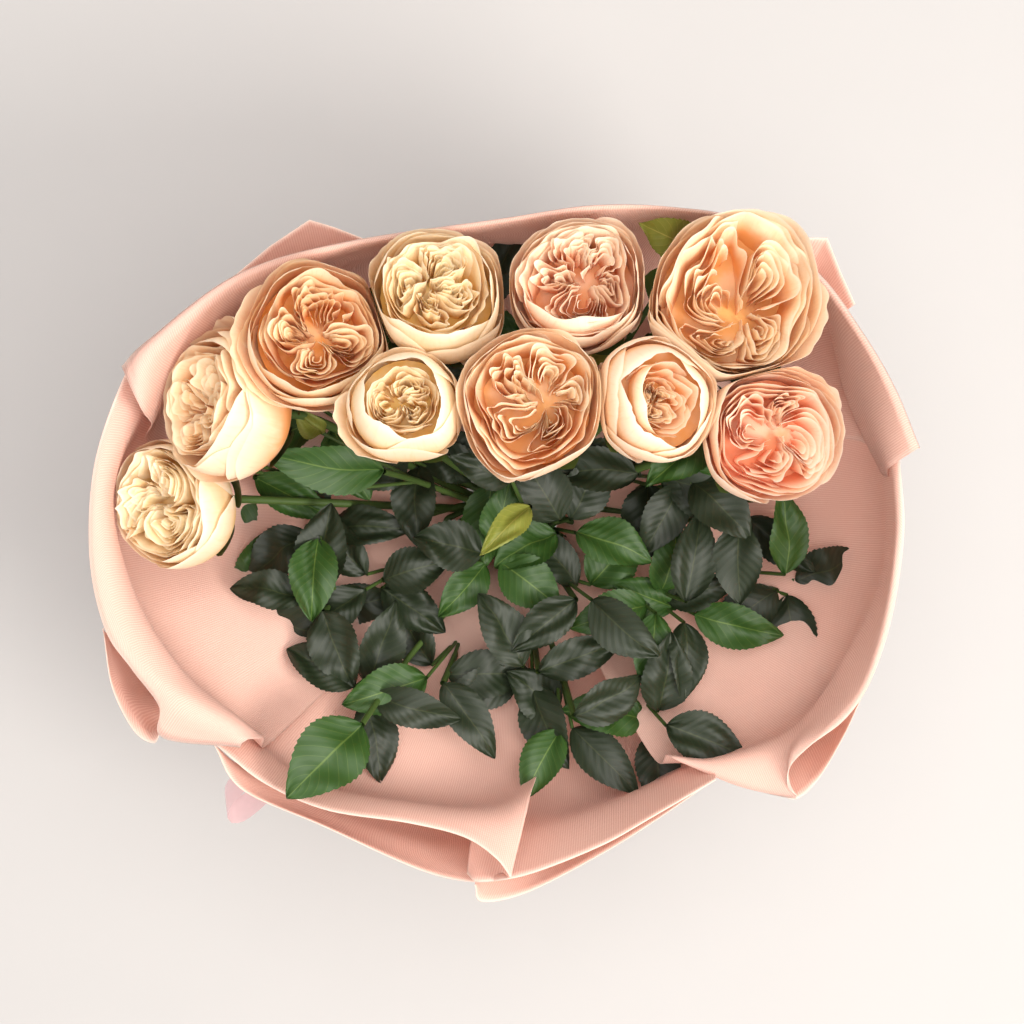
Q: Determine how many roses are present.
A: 10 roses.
